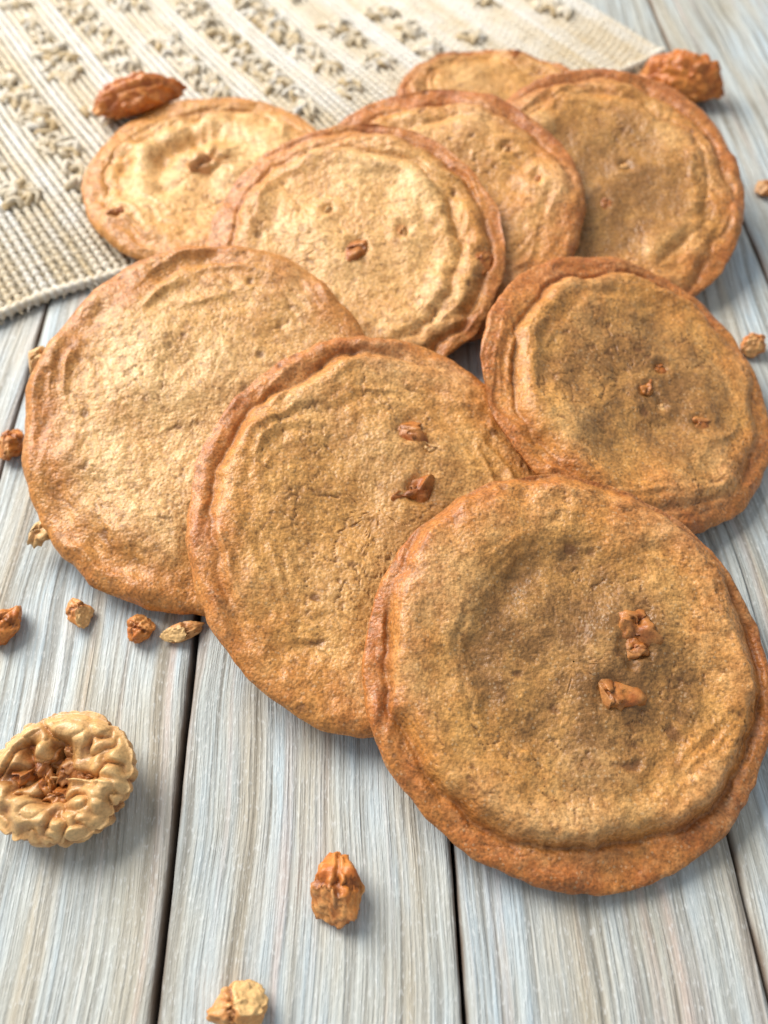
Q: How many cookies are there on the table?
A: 9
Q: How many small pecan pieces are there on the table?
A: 9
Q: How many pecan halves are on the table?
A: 2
